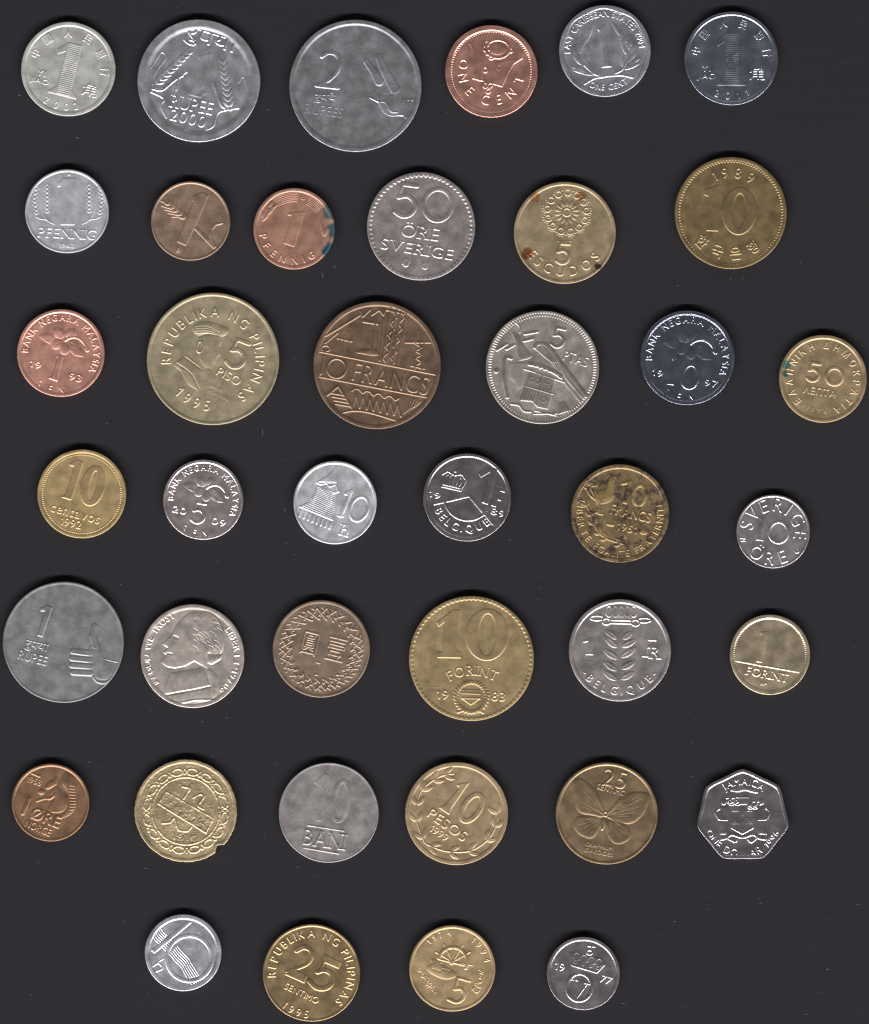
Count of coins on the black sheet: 40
